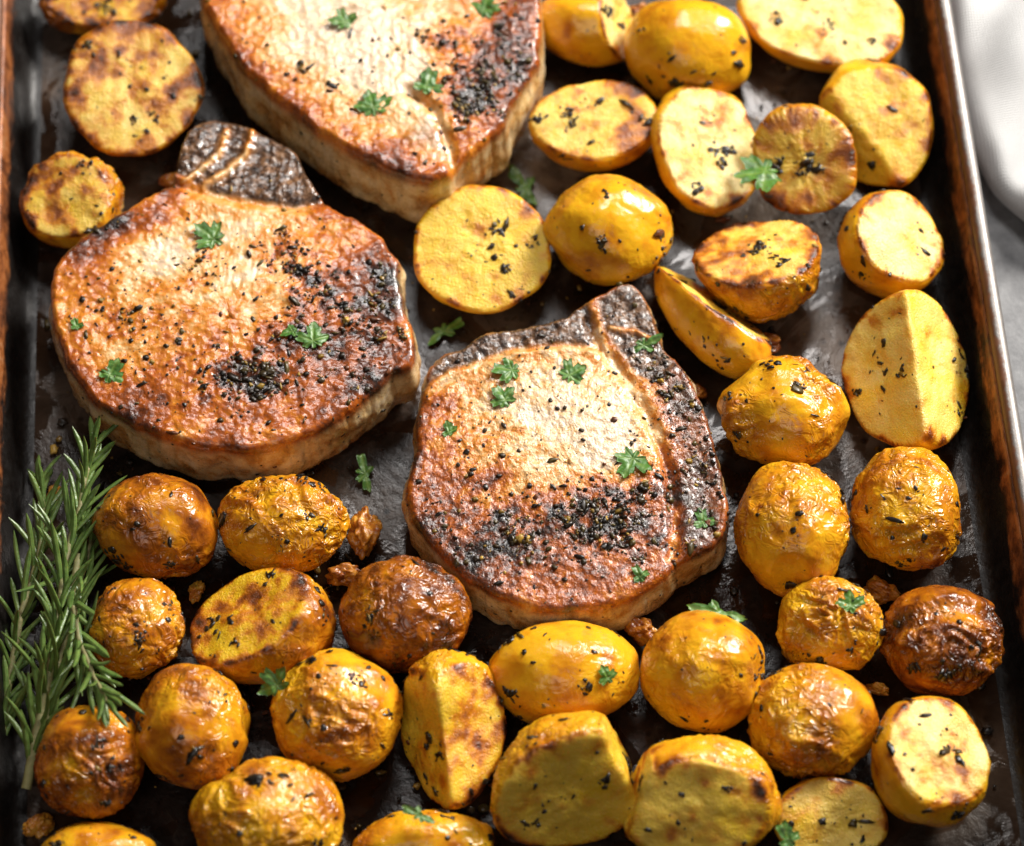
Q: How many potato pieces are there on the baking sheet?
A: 40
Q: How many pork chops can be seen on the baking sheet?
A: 3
